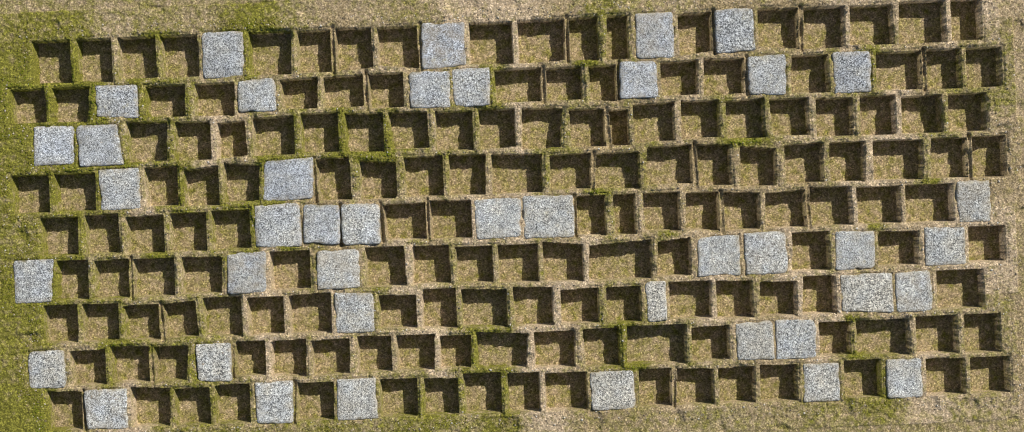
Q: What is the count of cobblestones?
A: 42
